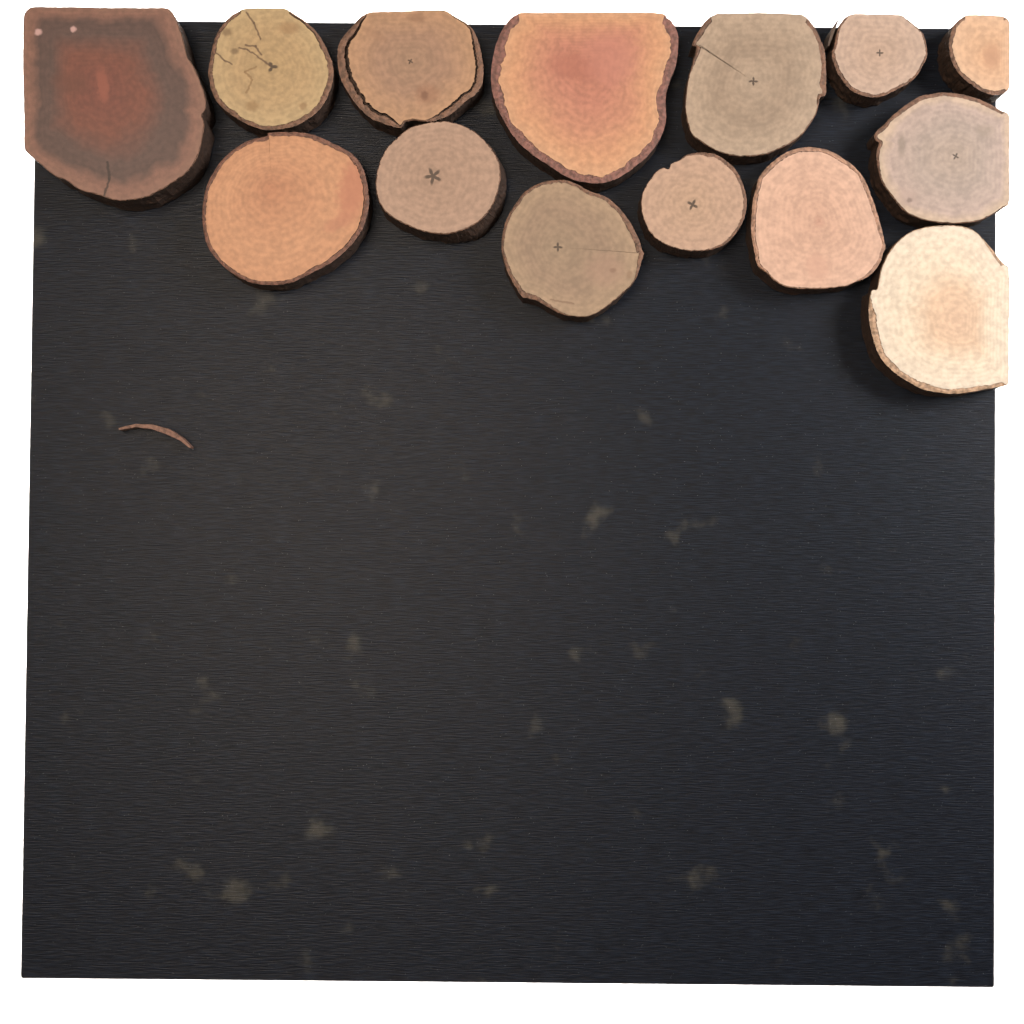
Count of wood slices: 14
